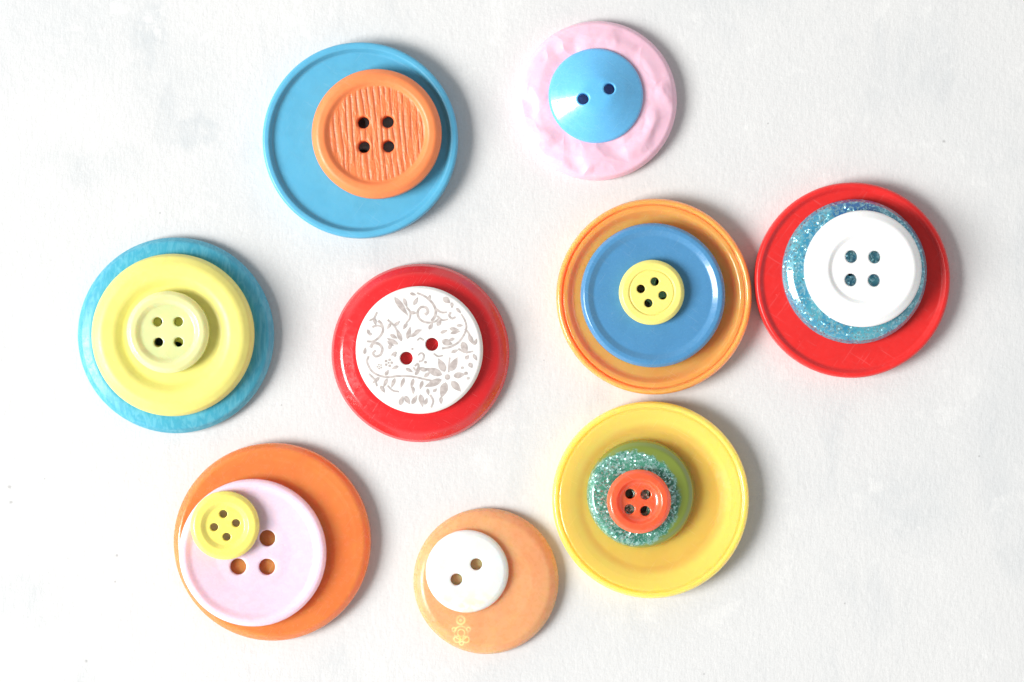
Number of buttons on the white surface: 23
